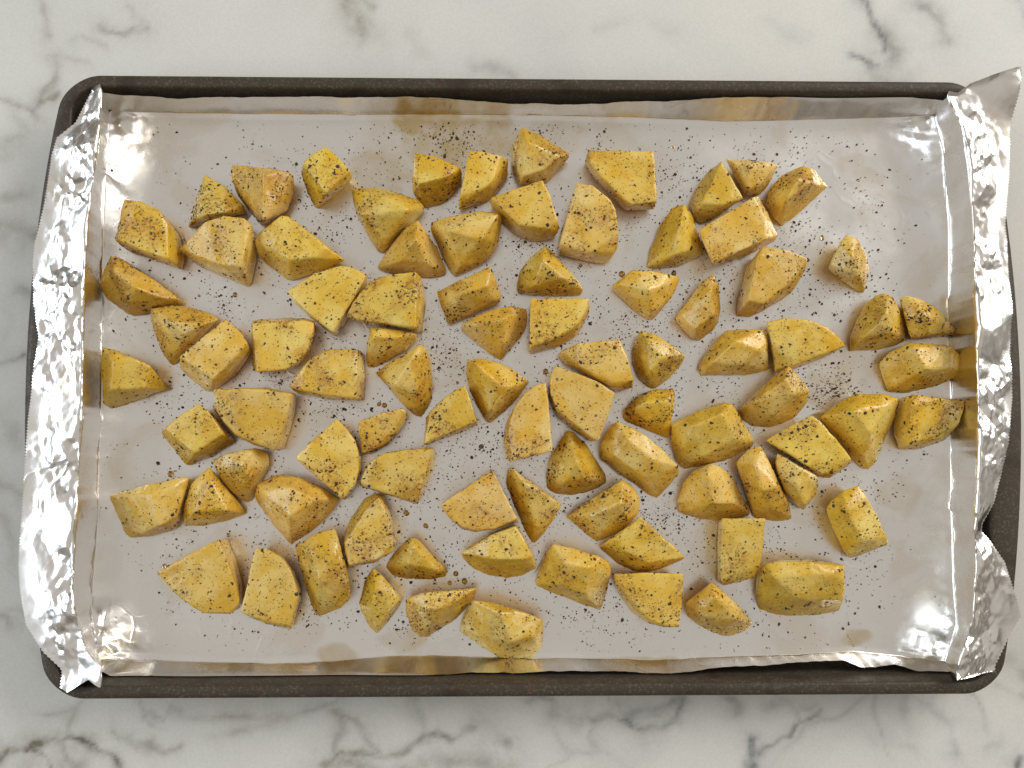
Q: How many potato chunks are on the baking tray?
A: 88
